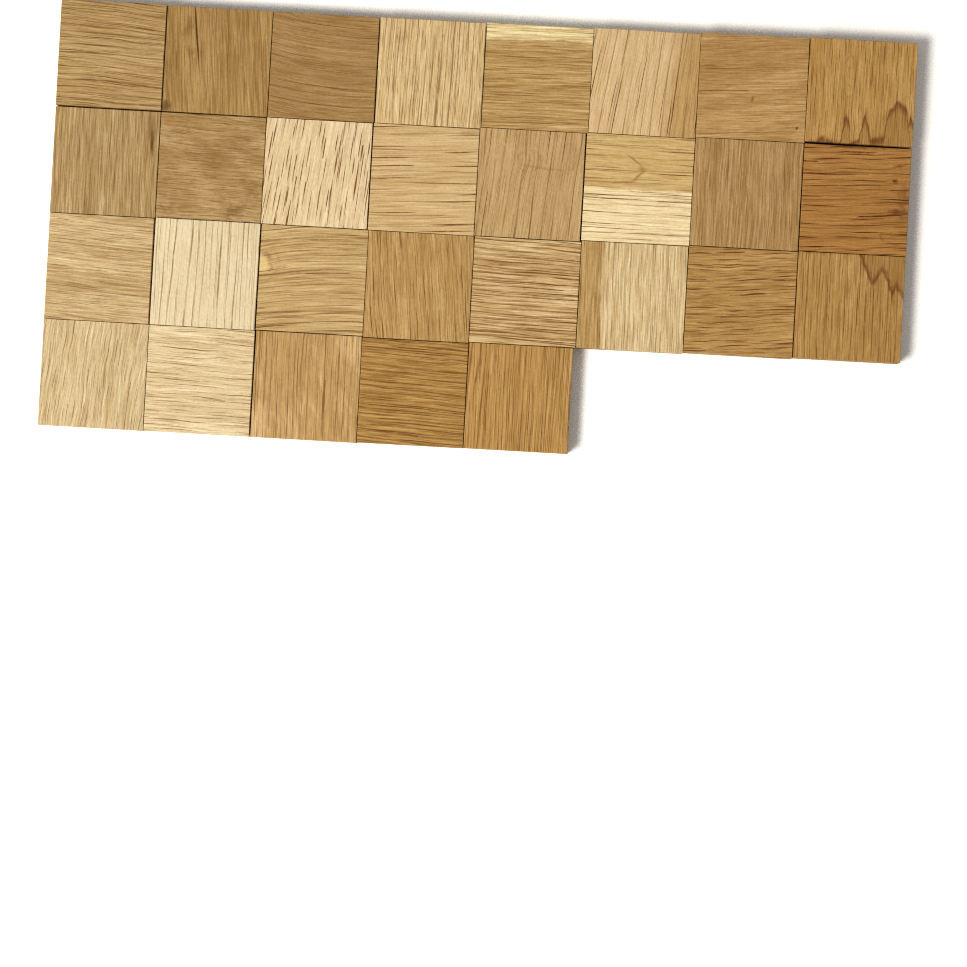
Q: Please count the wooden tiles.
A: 29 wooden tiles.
